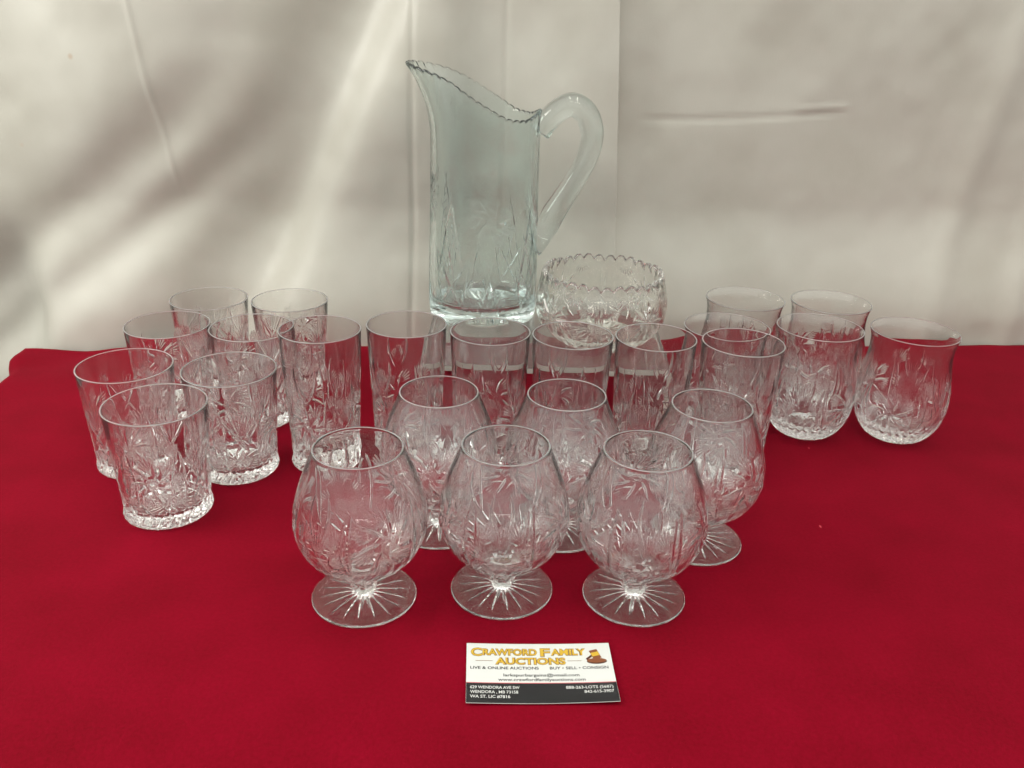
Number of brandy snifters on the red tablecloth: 6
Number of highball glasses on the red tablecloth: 6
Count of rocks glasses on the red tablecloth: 7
